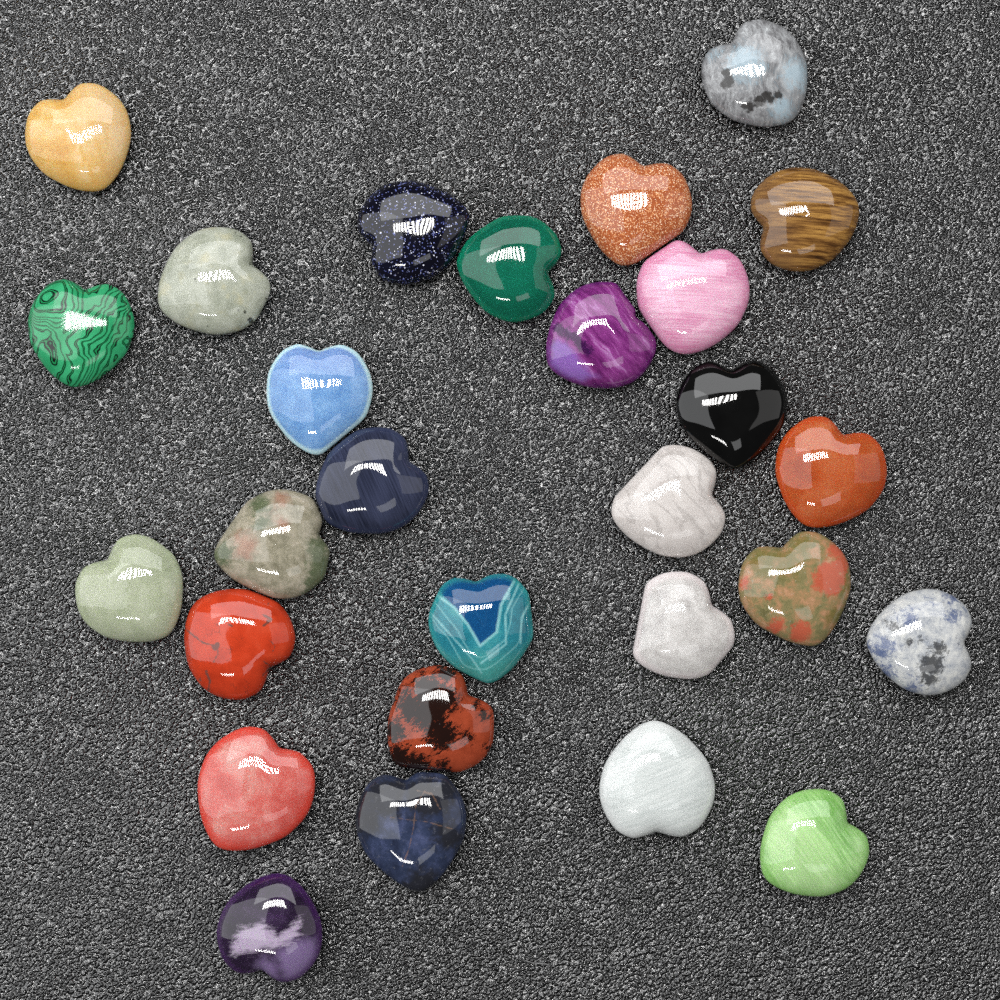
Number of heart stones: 28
